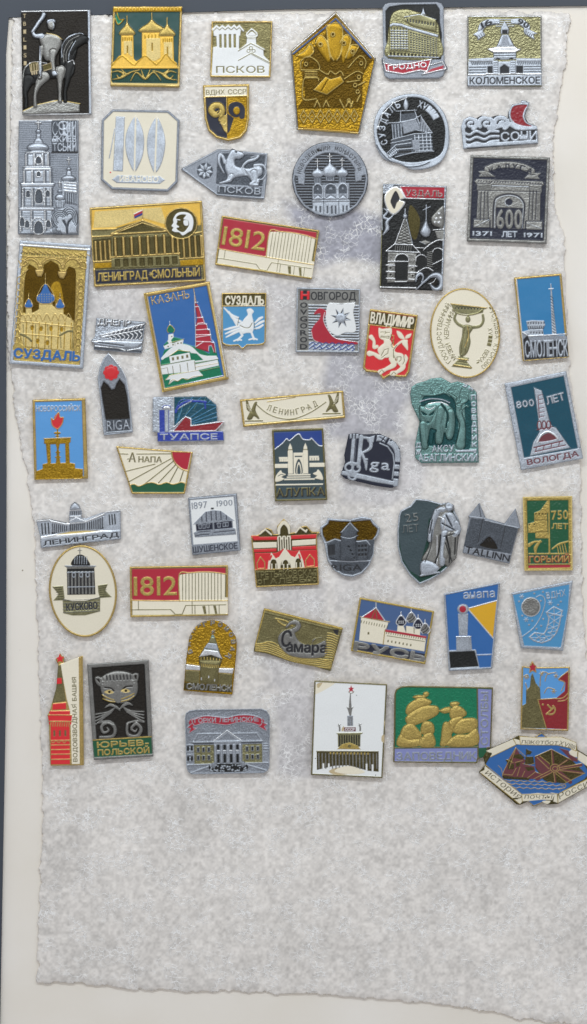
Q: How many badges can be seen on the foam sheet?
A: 55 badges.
